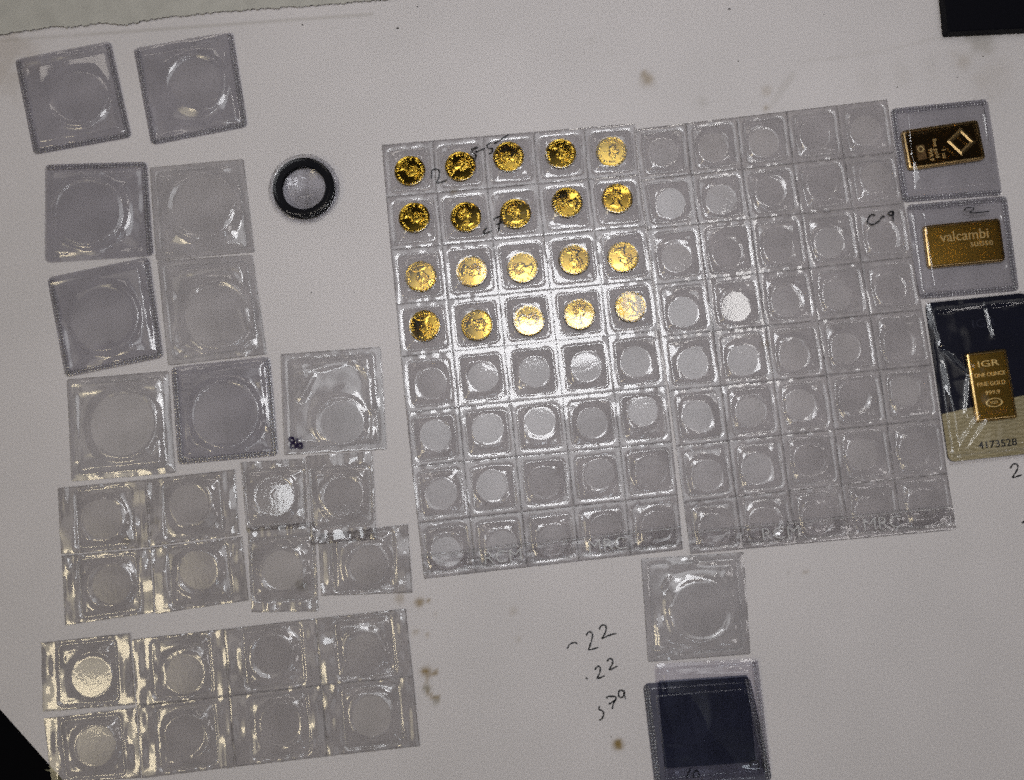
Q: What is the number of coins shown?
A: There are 20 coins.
